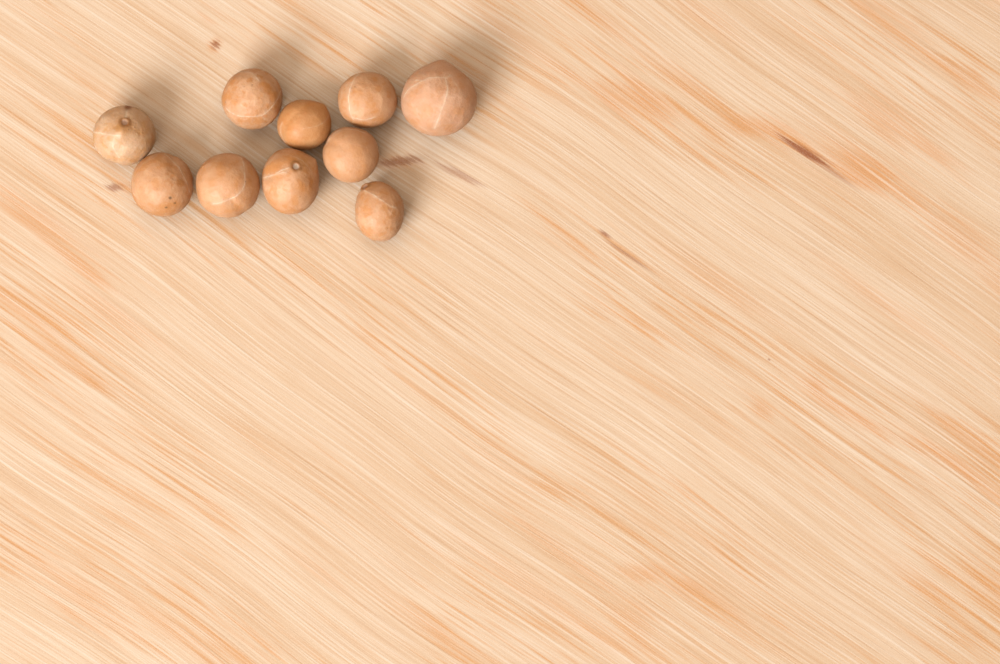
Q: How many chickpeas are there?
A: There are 10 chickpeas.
